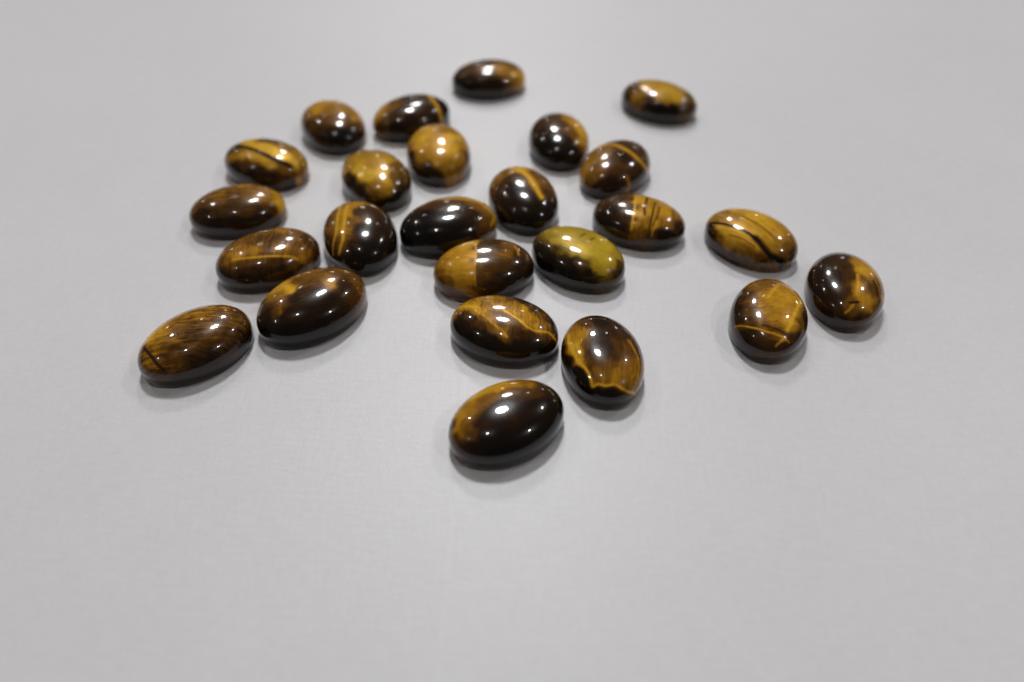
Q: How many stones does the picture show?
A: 25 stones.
